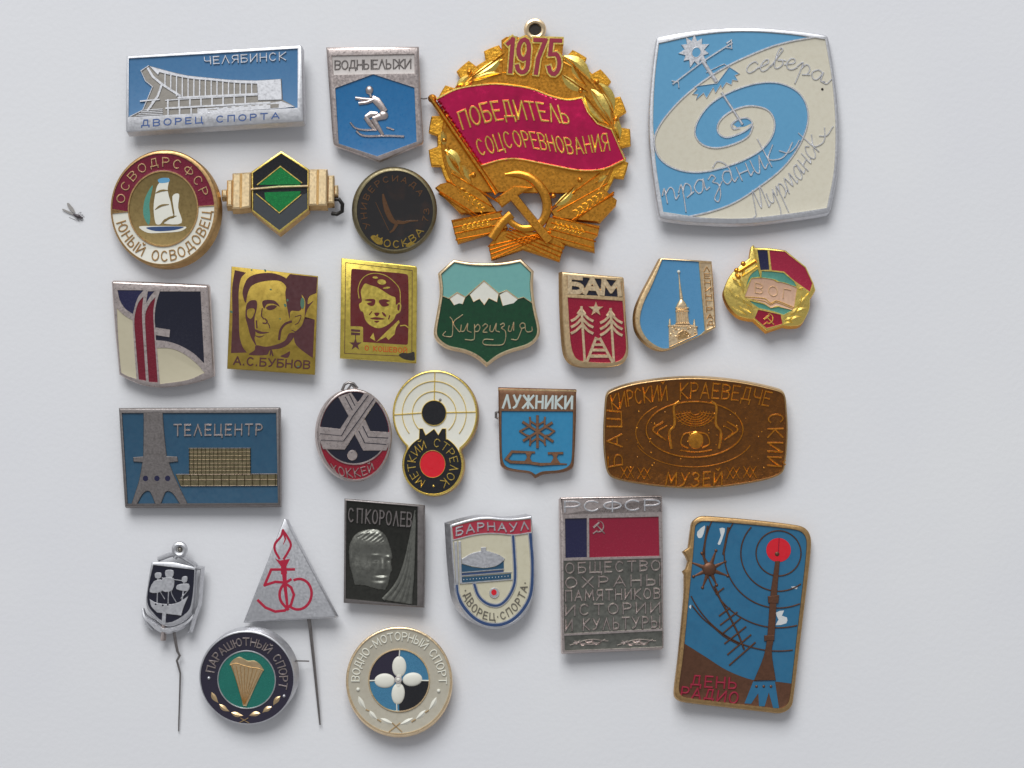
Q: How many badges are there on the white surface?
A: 27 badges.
